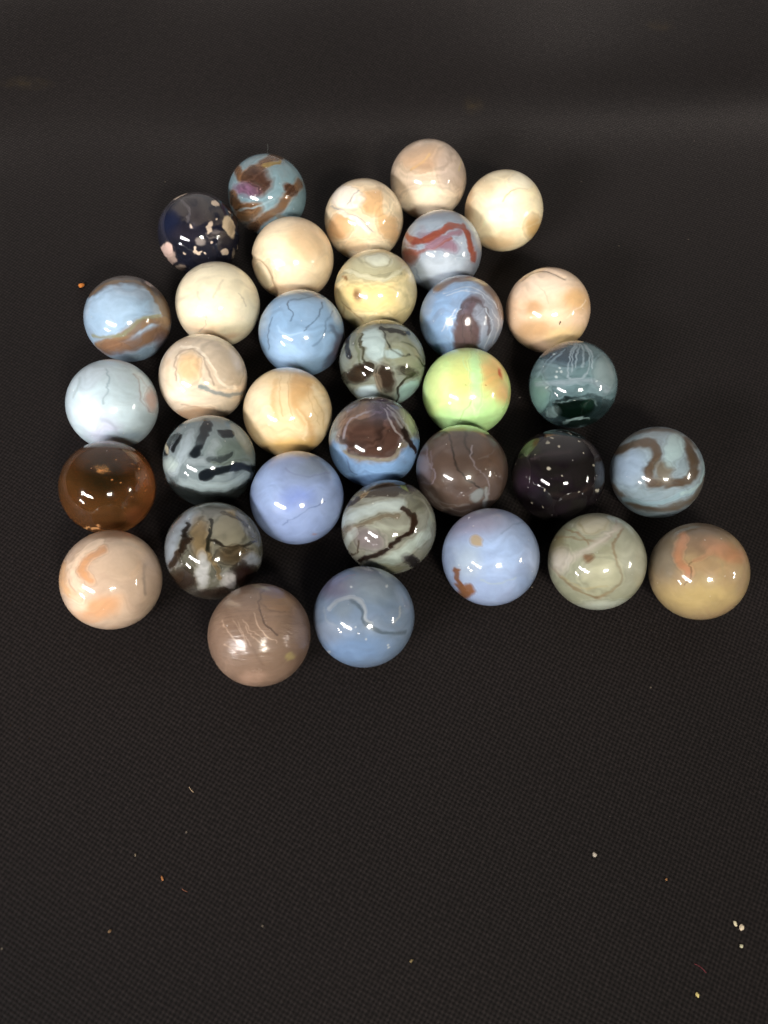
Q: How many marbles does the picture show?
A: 34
